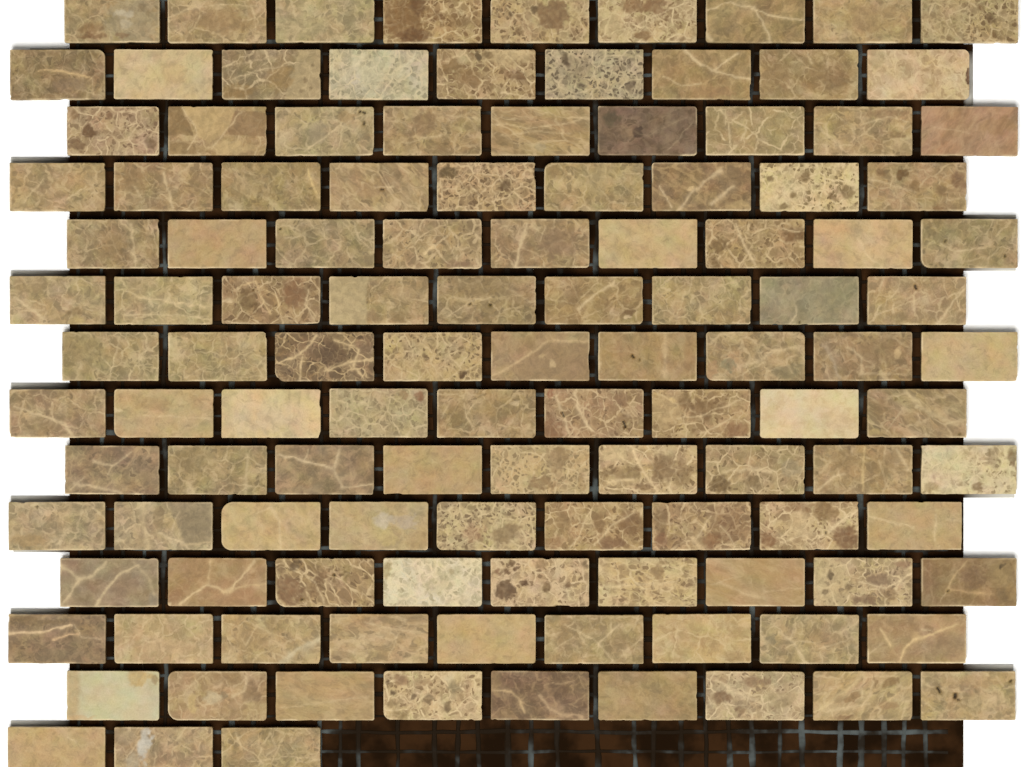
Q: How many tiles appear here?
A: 120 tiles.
